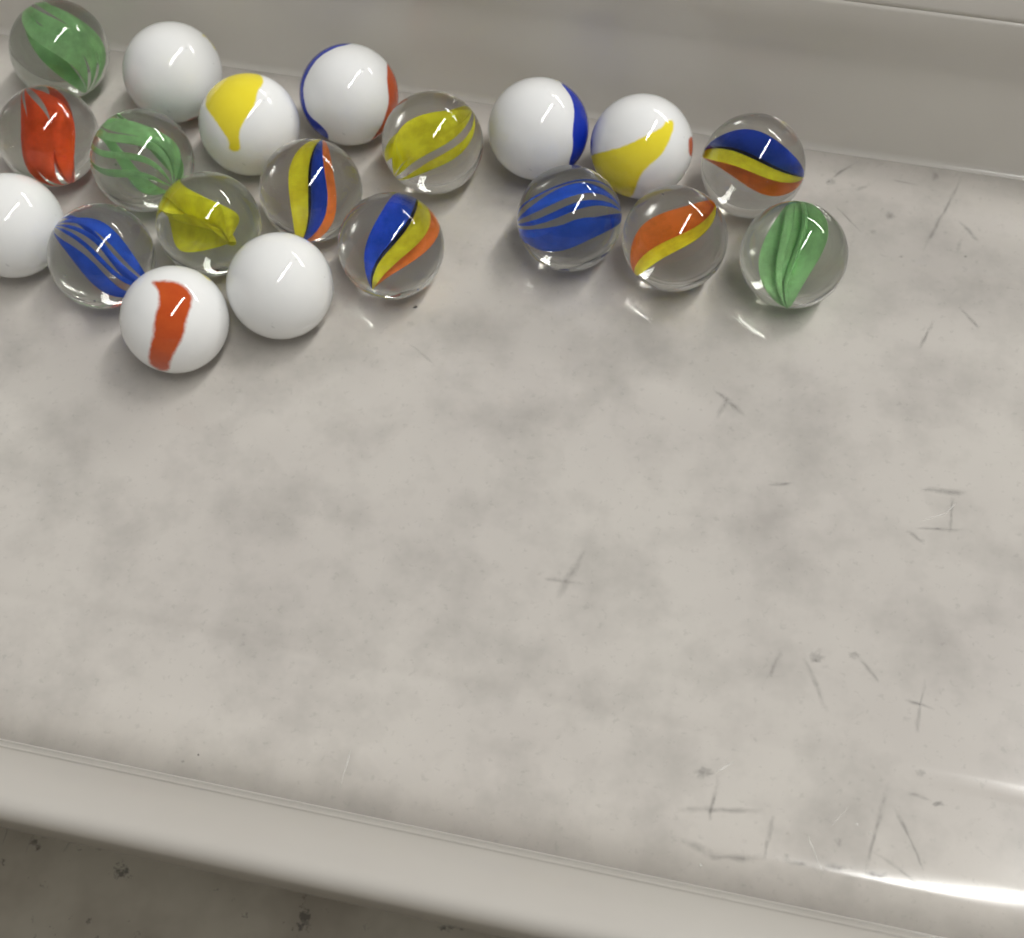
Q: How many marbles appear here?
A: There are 20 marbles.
